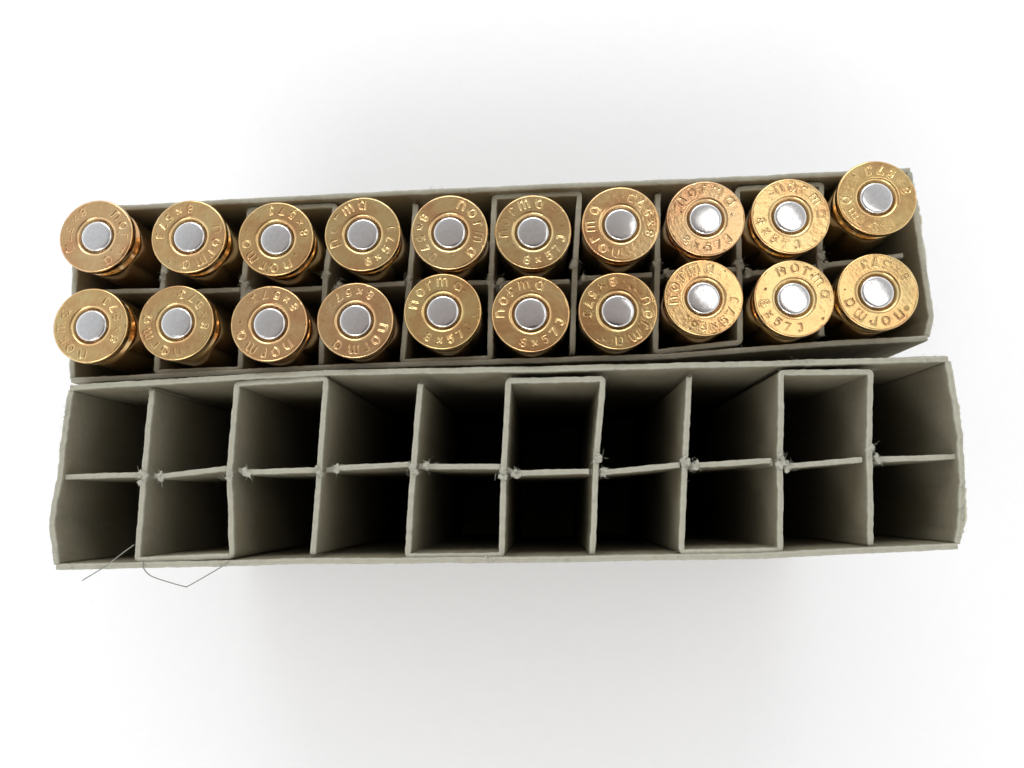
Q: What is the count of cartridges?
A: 20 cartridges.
